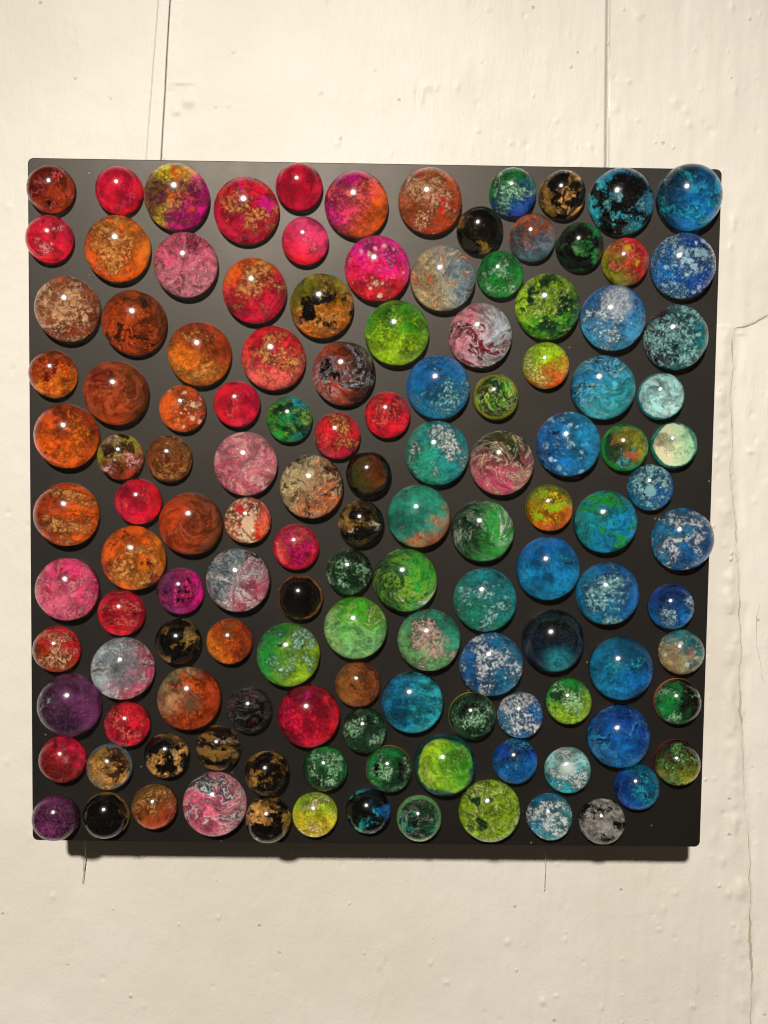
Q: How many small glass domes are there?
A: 69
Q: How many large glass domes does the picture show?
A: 60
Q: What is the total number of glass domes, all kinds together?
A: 129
